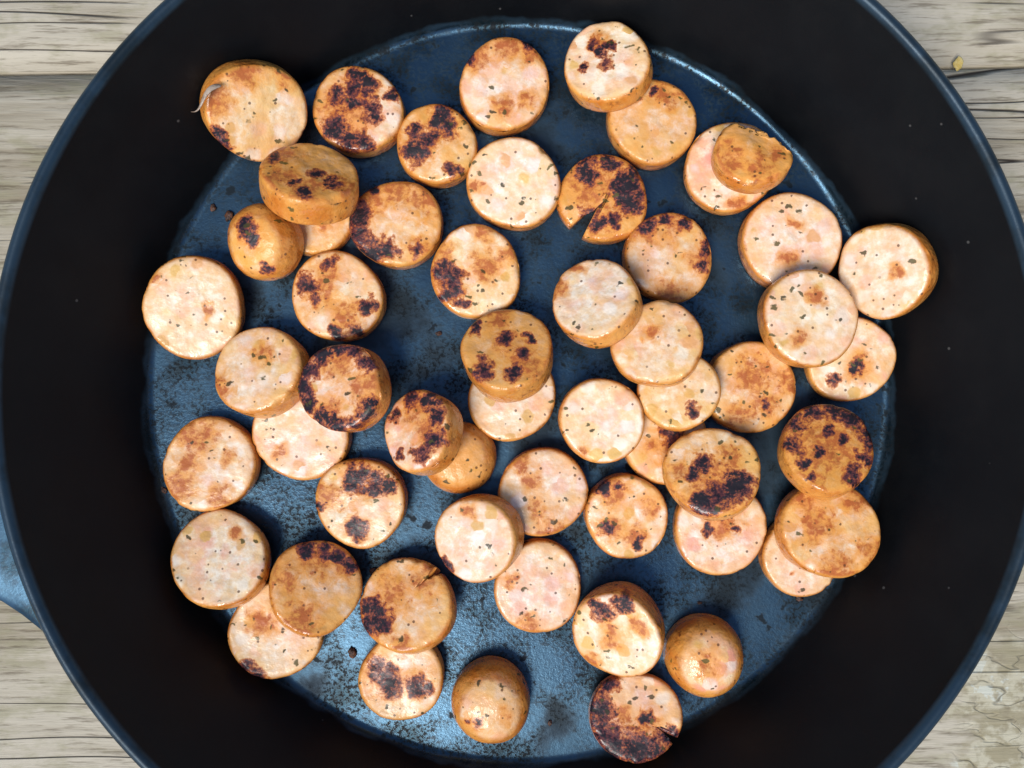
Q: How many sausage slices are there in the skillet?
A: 55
